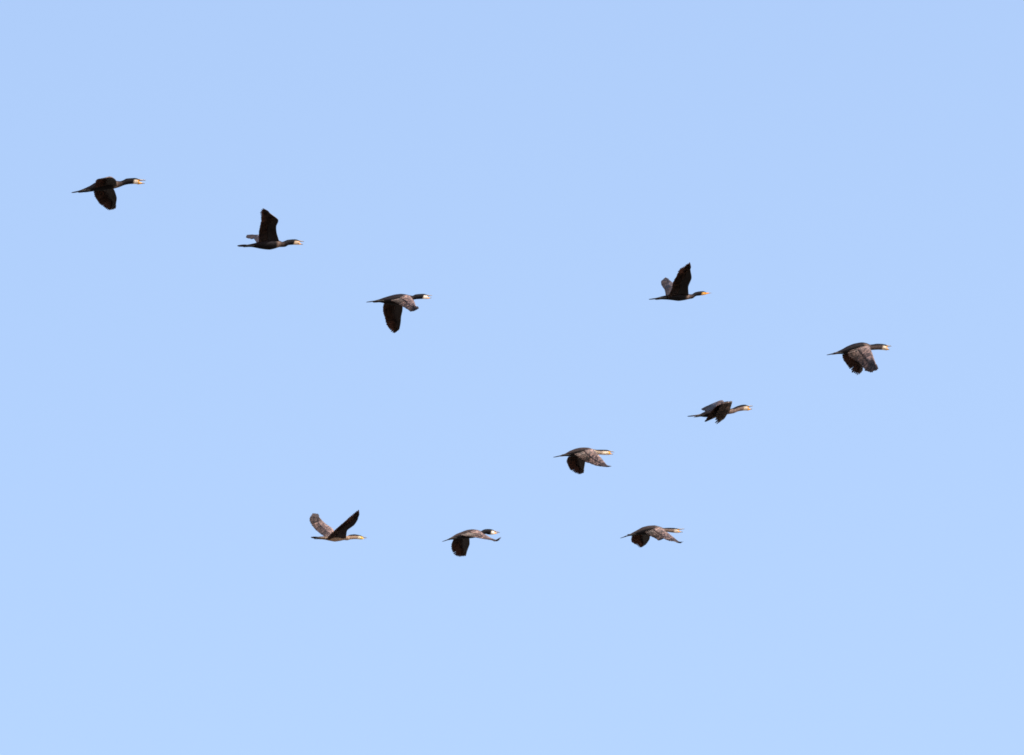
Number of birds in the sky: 10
